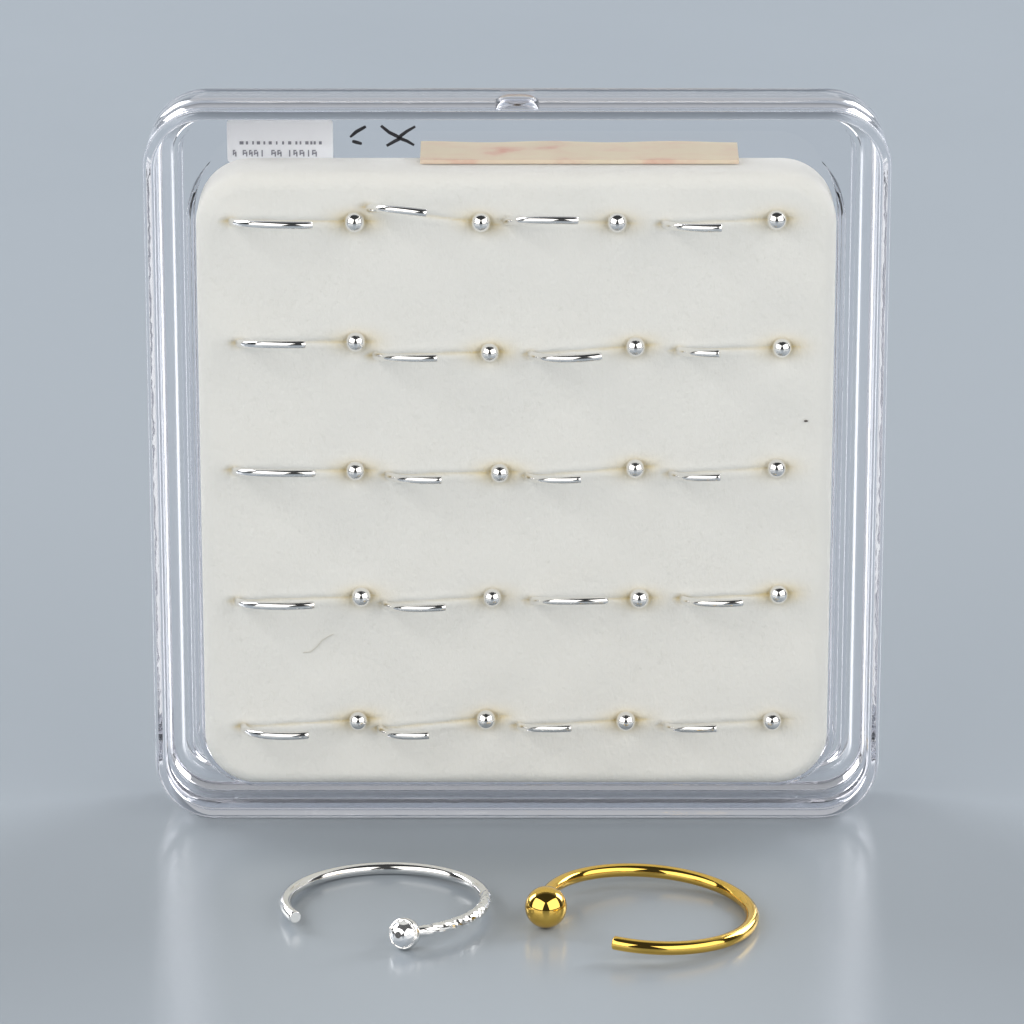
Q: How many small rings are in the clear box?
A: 20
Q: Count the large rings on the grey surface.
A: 2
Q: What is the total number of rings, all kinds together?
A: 22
